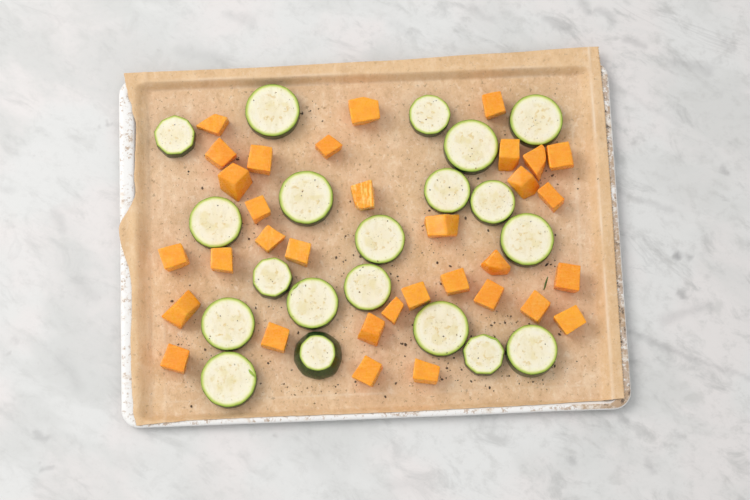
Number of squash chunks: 33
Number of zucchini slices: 20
